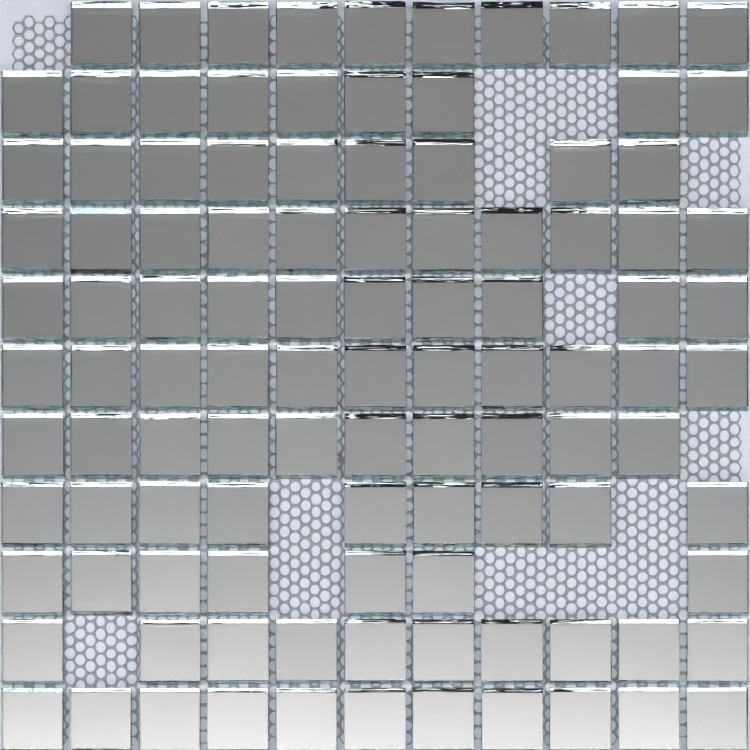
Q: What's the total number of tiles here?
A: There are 107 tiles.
